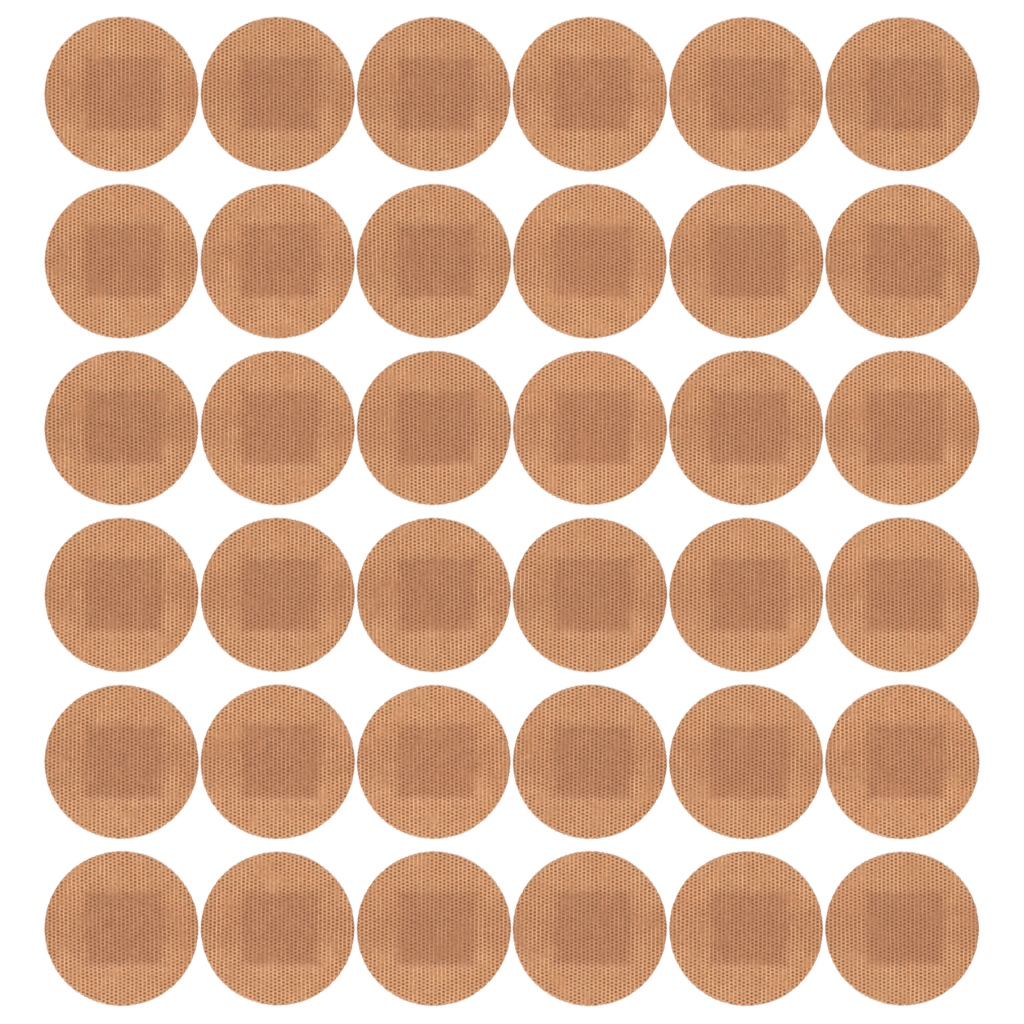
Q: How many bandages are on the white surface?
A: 36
